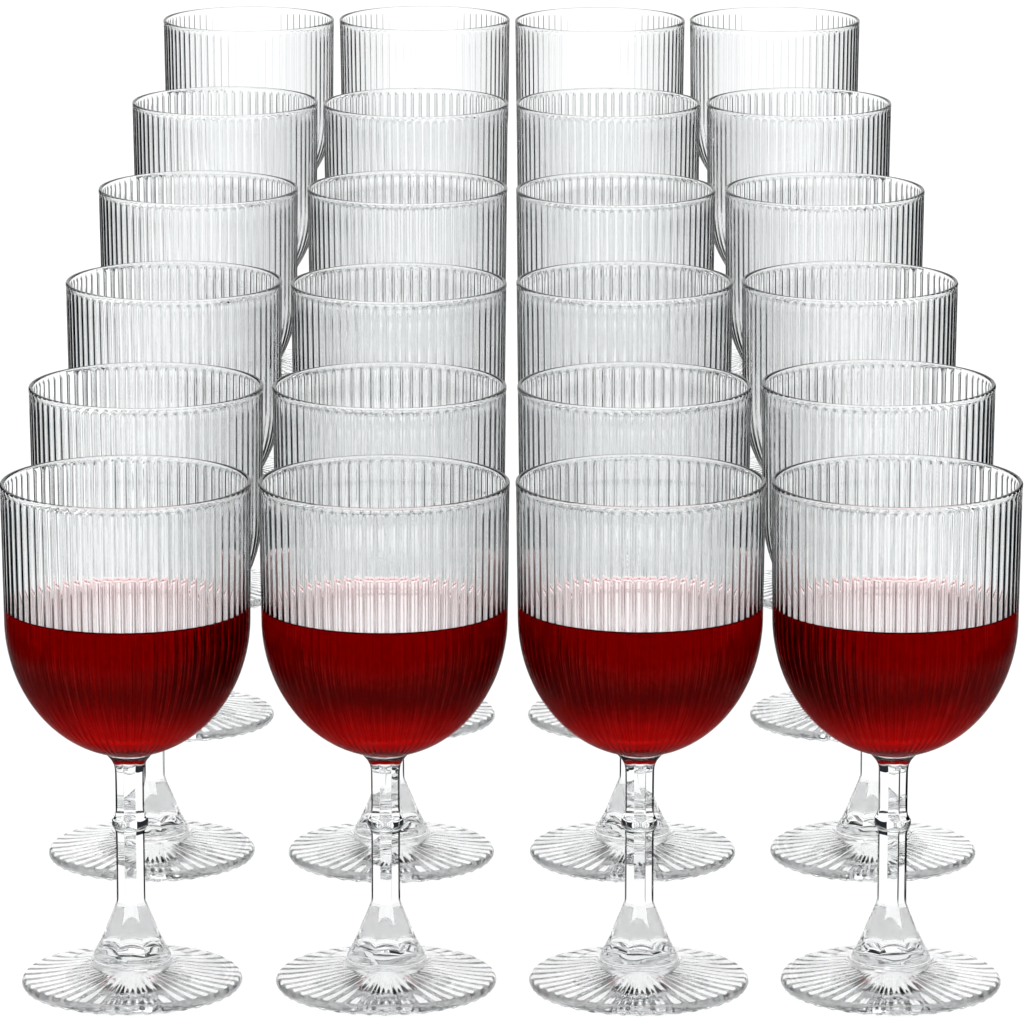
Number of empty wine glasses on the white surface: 20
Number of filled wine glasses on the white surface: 4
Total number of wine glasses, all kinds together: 24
